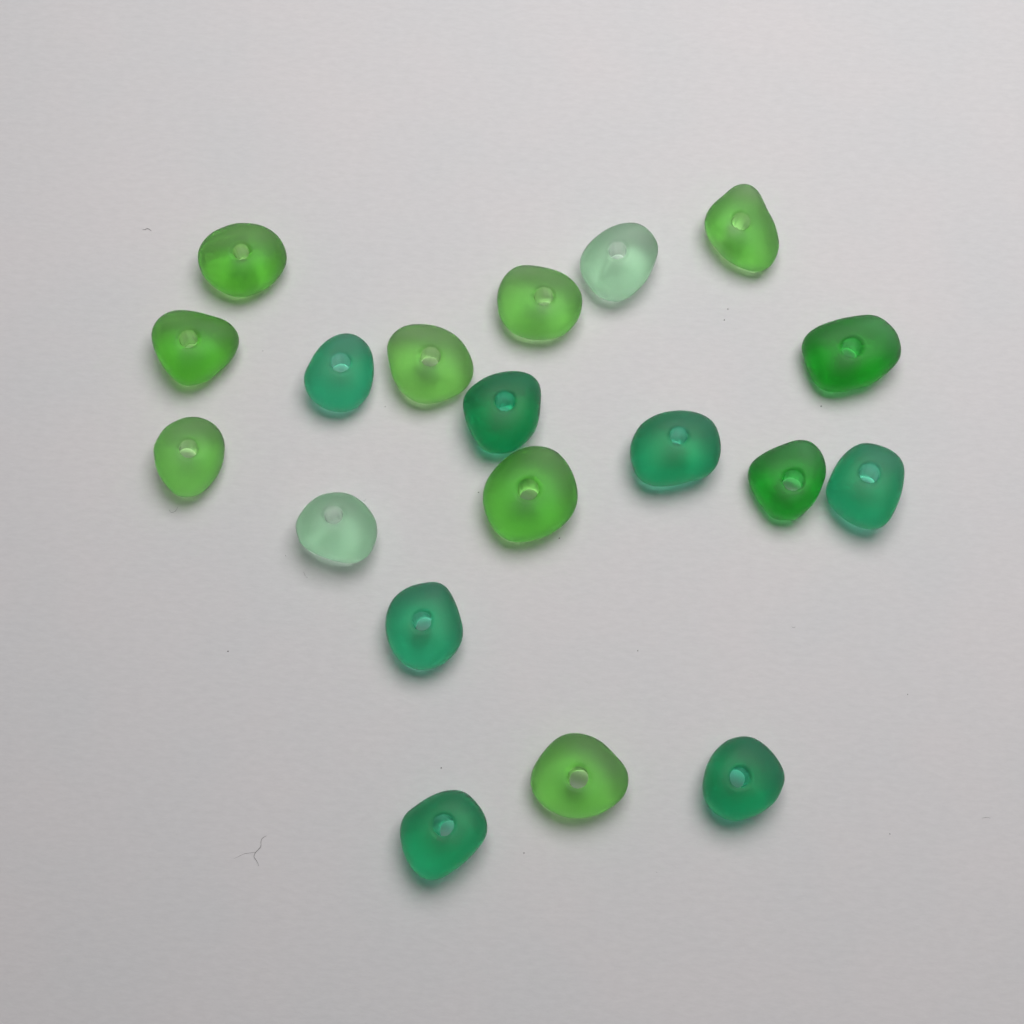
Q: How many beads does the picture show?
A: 19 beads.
